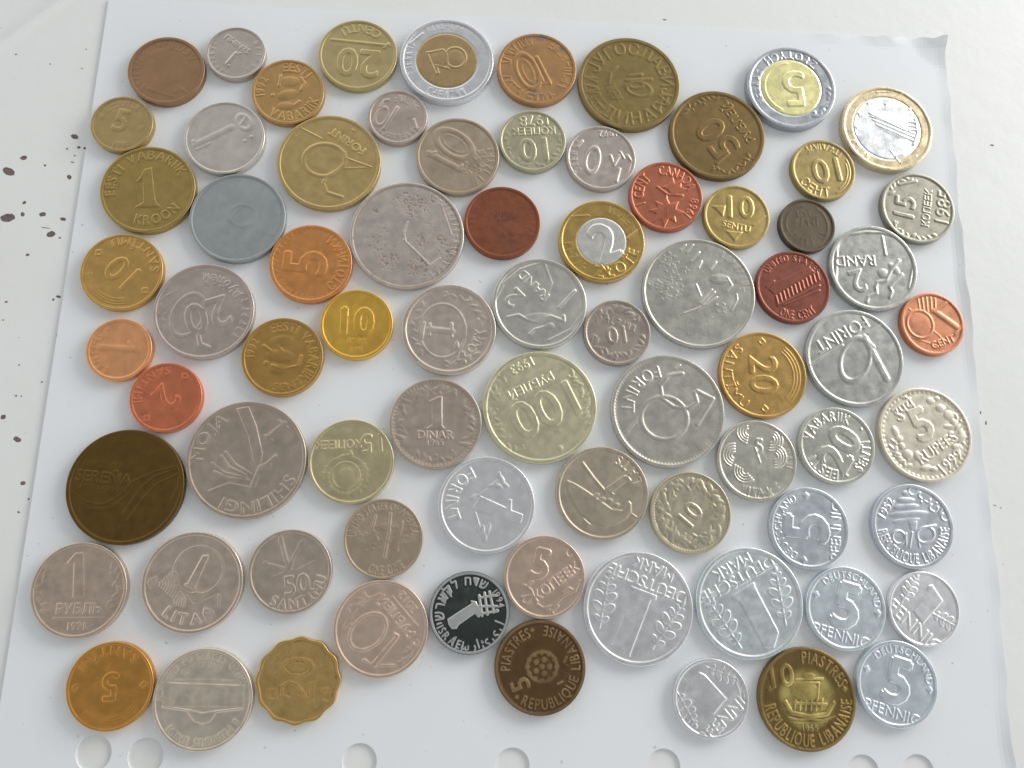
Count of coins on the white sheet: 75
